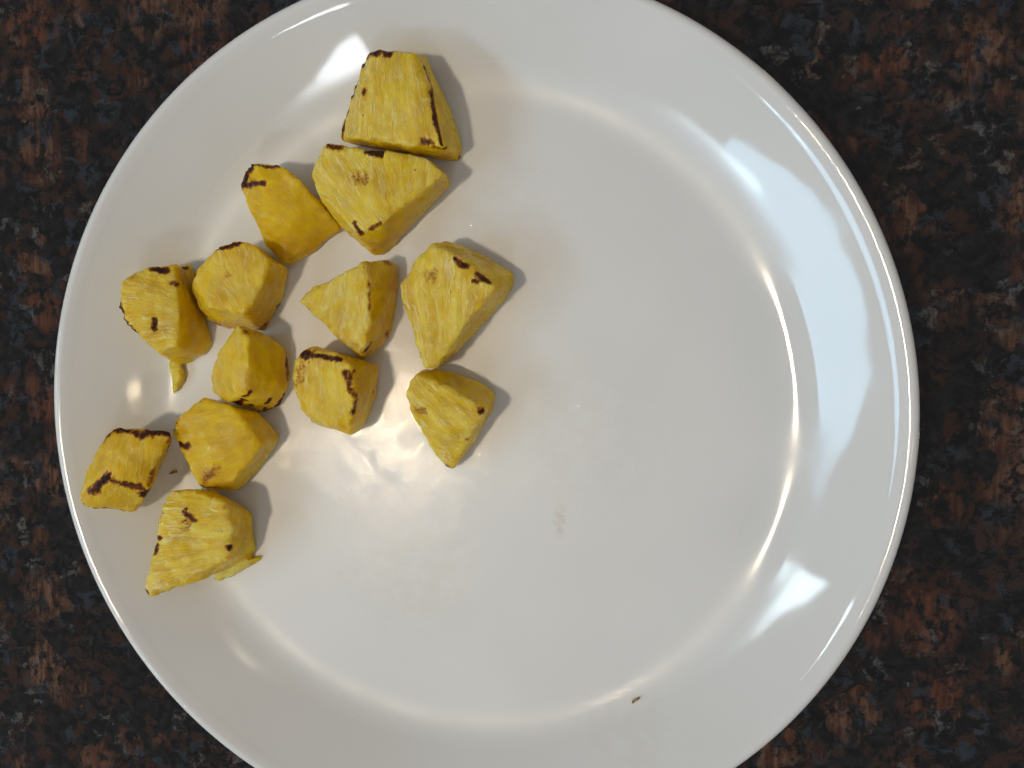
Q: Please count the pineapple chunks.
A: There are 13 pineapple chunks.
